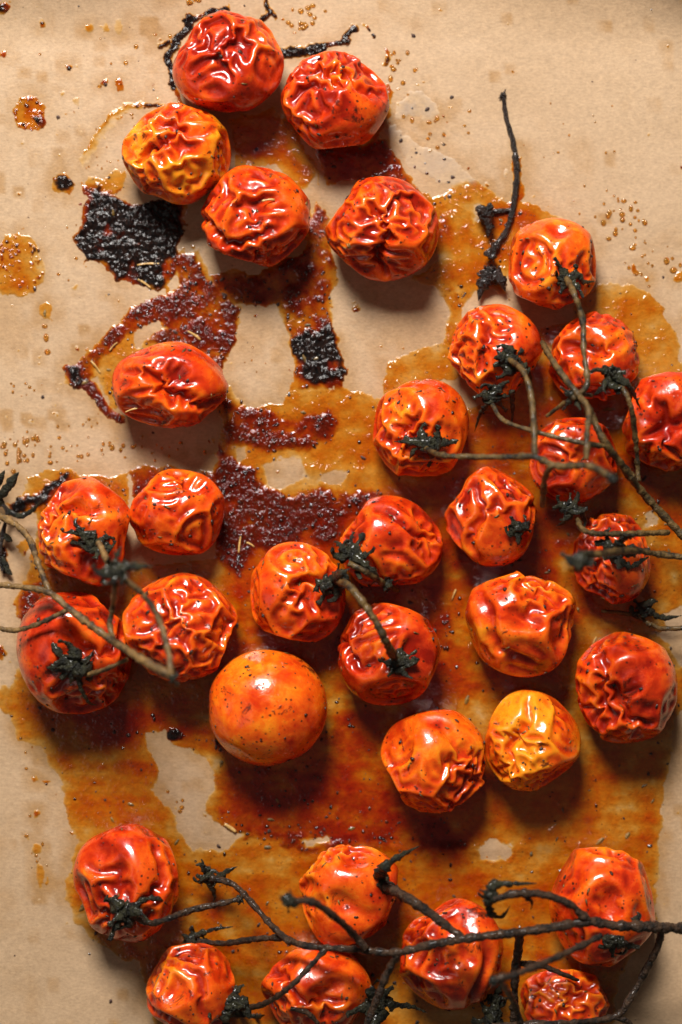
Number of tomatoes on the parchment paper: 33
